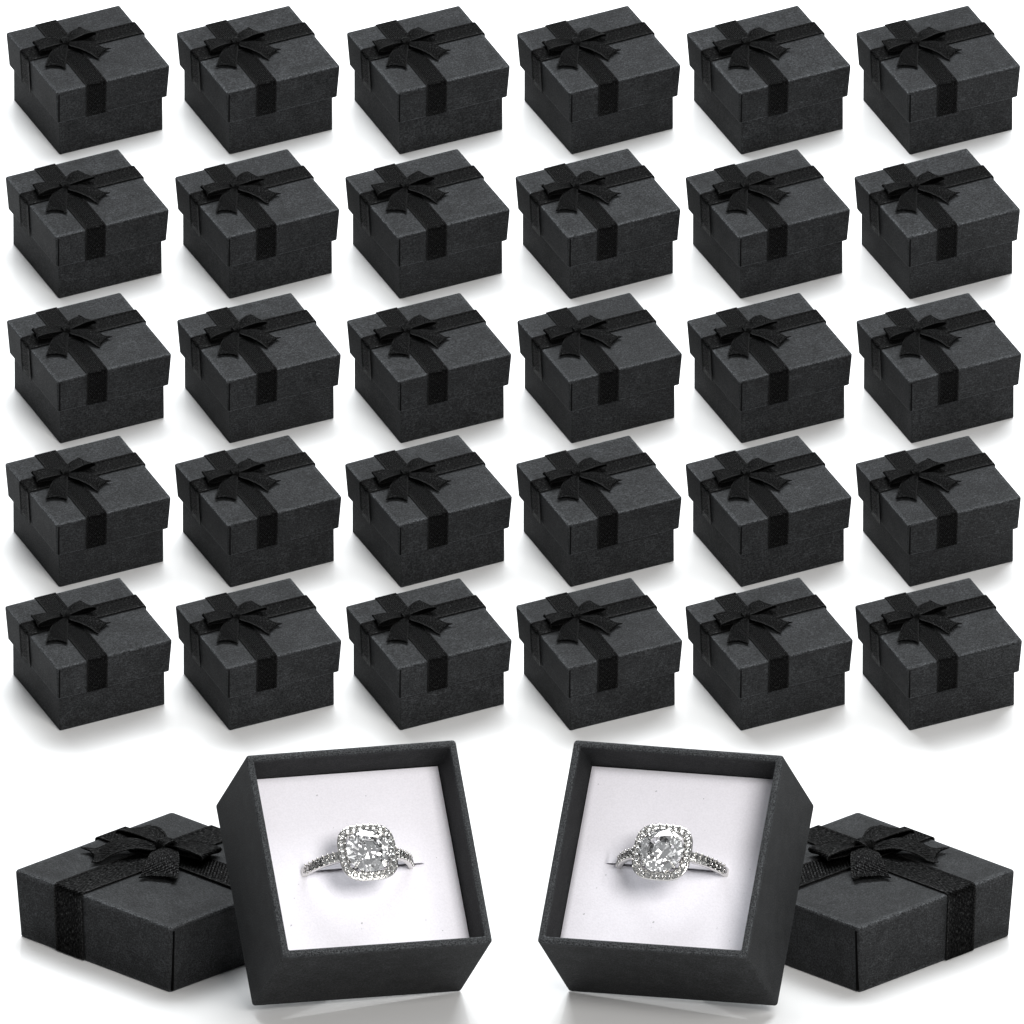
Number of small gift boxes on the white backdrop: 30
